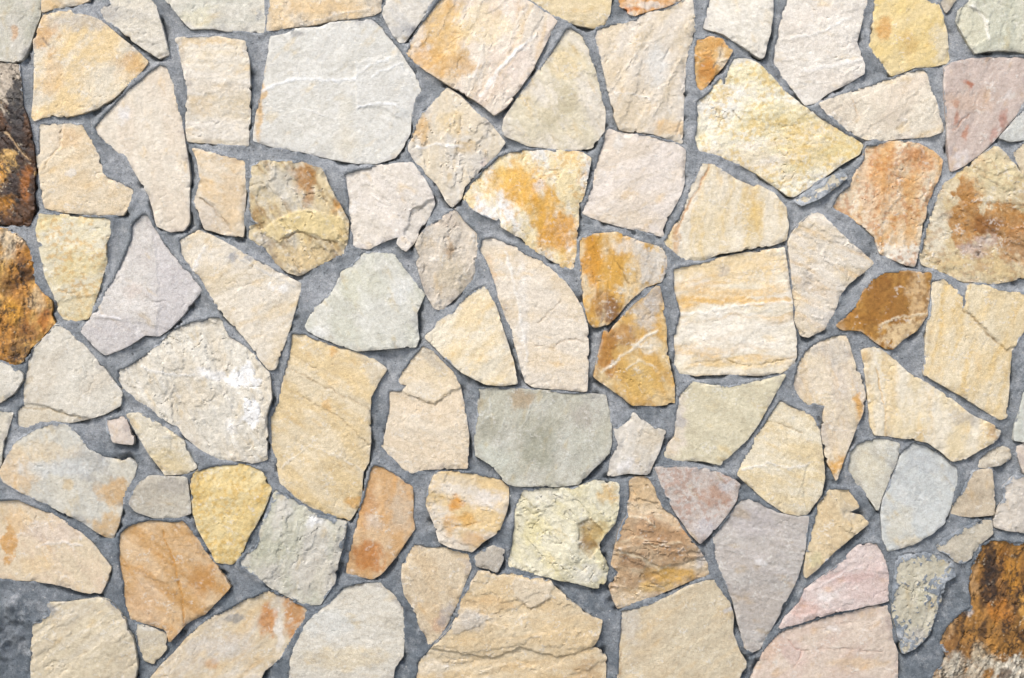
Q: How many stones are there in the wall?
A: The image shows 99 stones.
